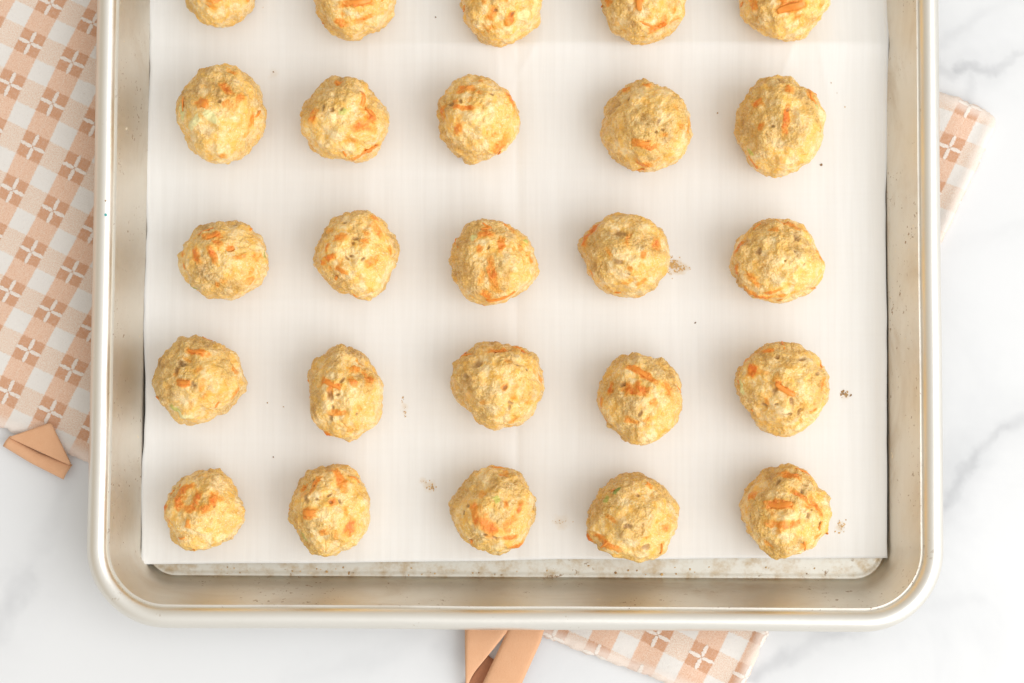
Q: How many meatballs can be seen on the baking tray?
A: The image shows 25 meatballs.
